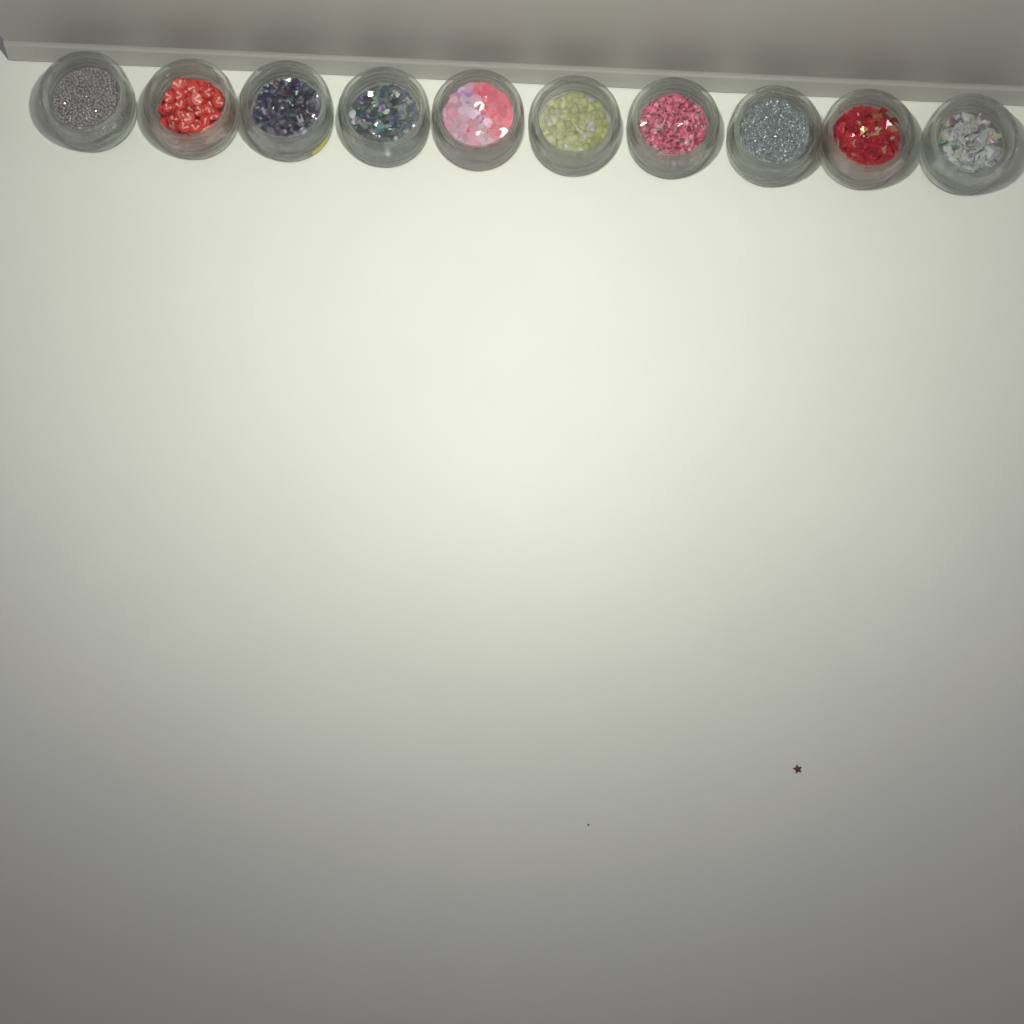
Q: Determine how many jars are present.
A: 10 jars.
